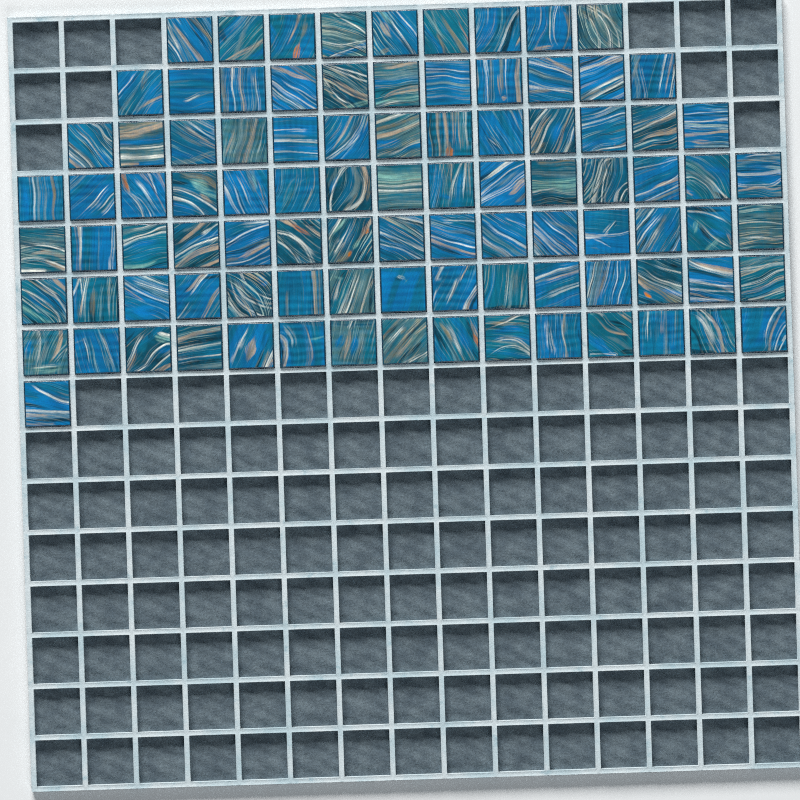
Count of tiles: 94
